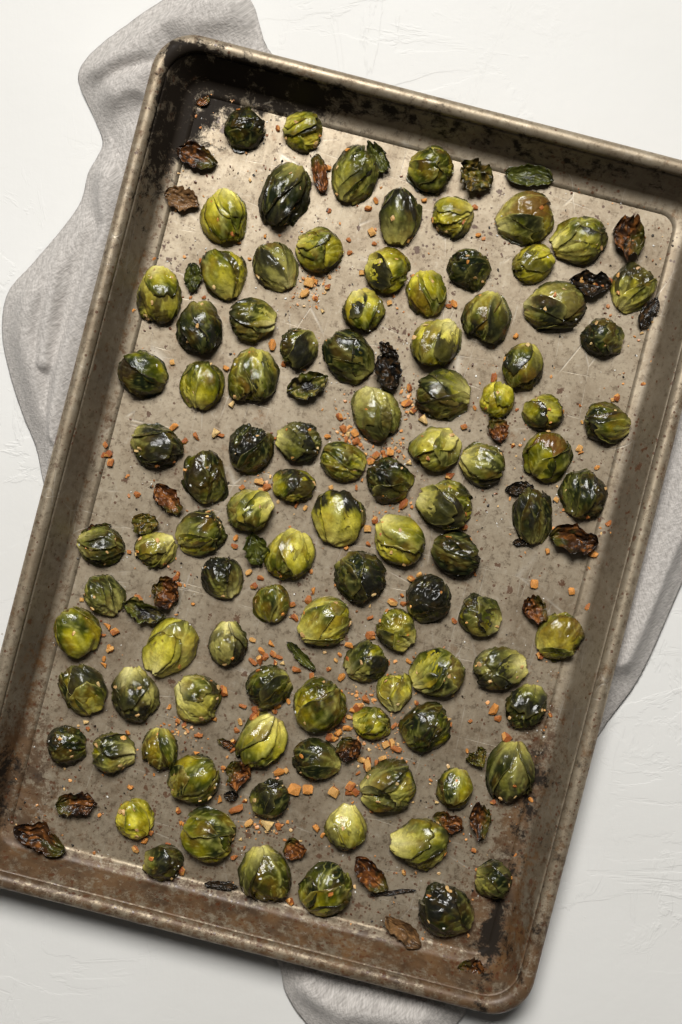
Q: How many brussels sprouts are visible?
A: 101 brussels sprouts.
